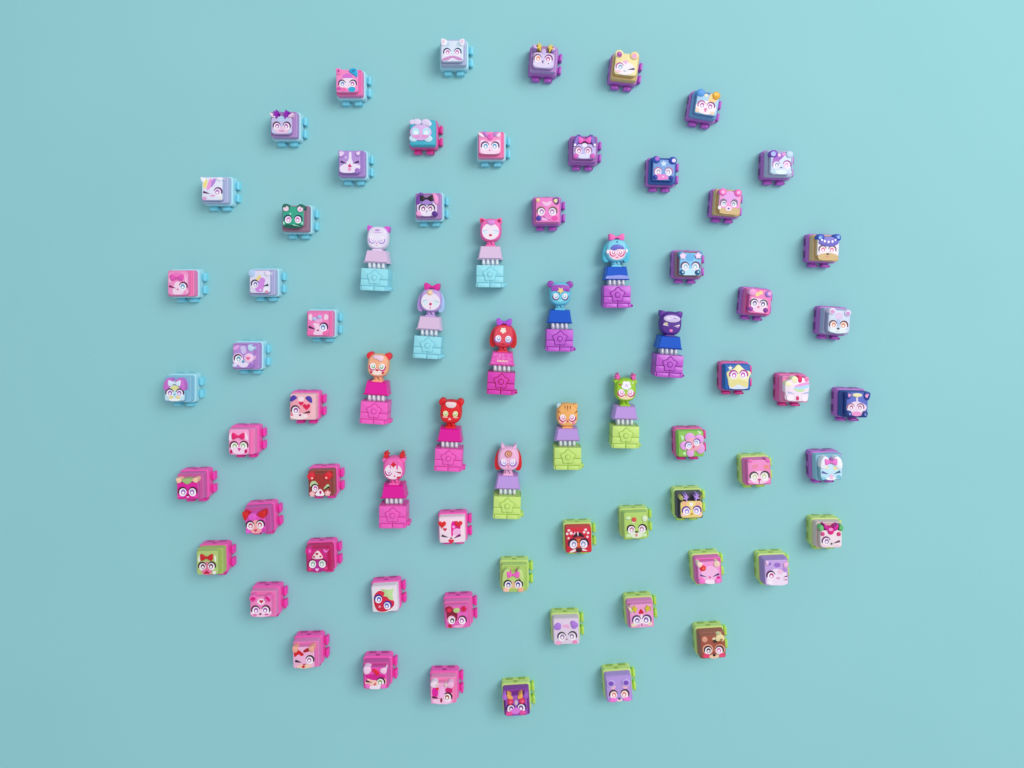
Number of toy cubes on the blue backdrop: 58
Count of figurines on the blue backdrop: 13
